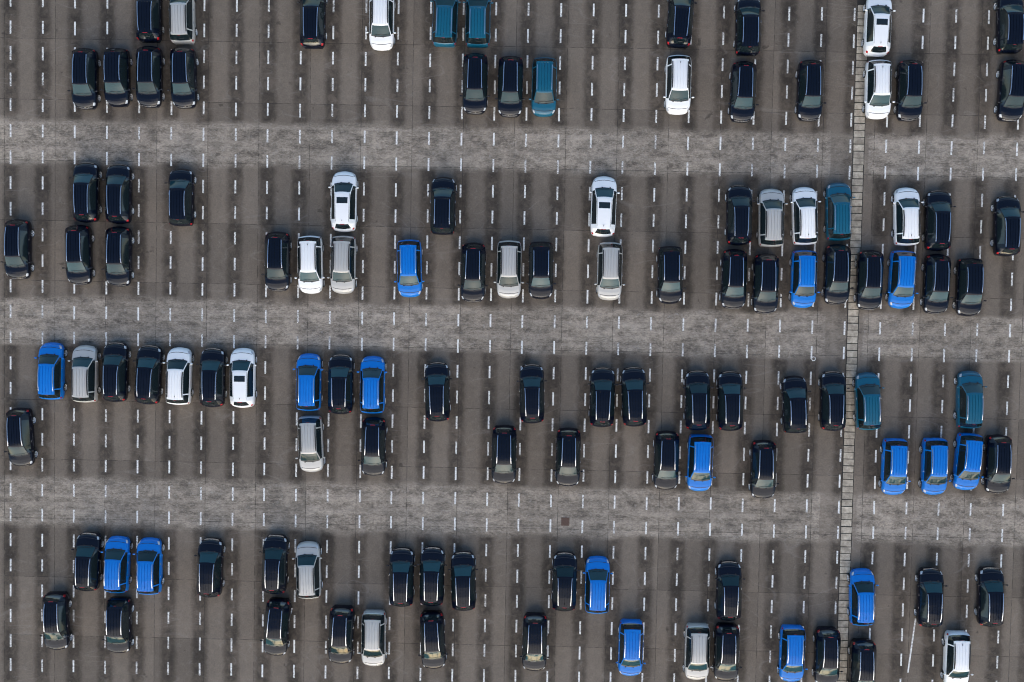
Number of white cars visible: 12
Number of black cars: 73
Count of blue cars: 16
